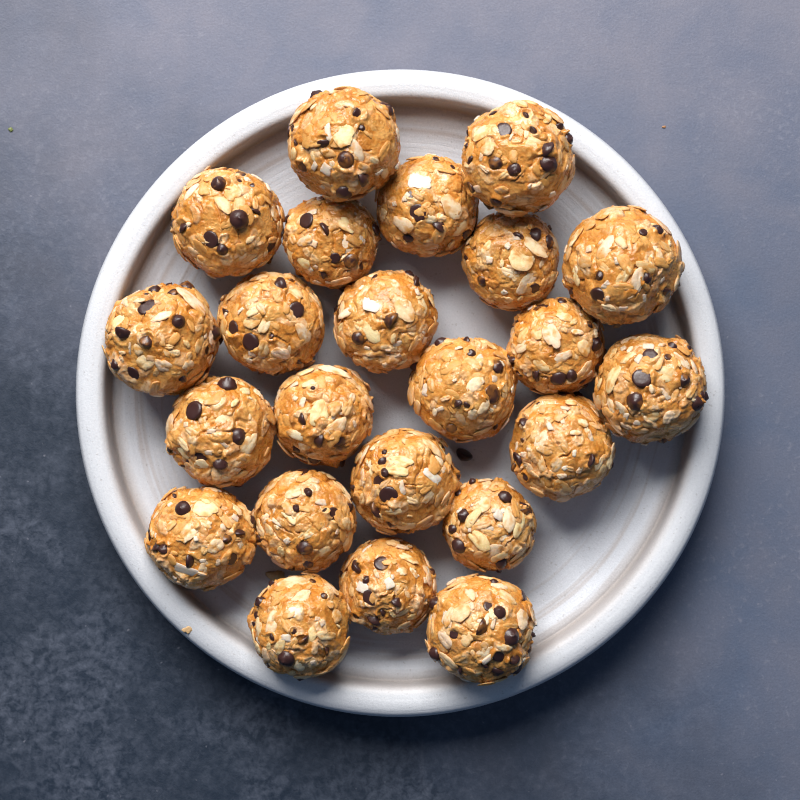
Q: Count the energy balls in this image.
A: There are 23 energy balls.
